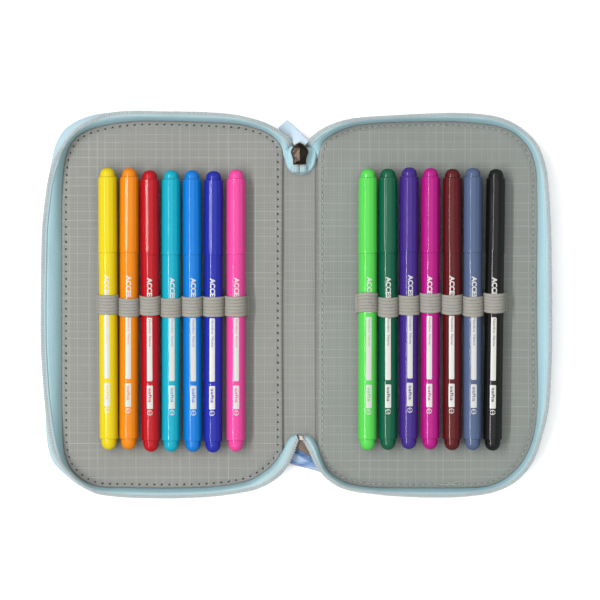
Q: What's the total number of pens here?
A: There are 14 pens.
